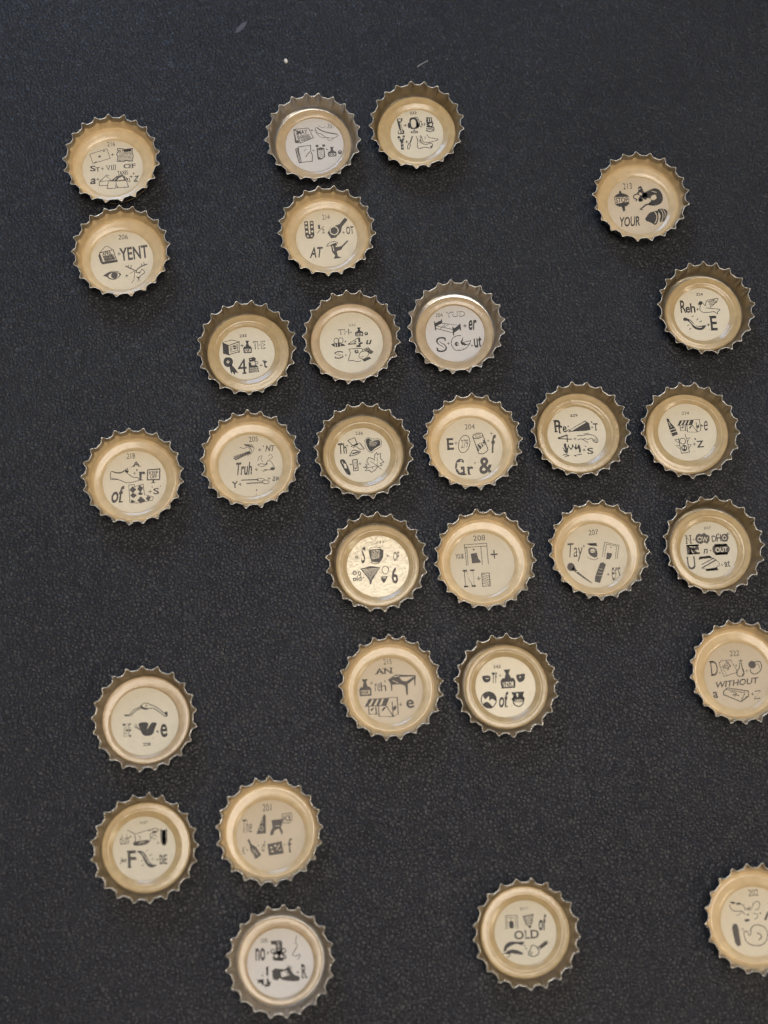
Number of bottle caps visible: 29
